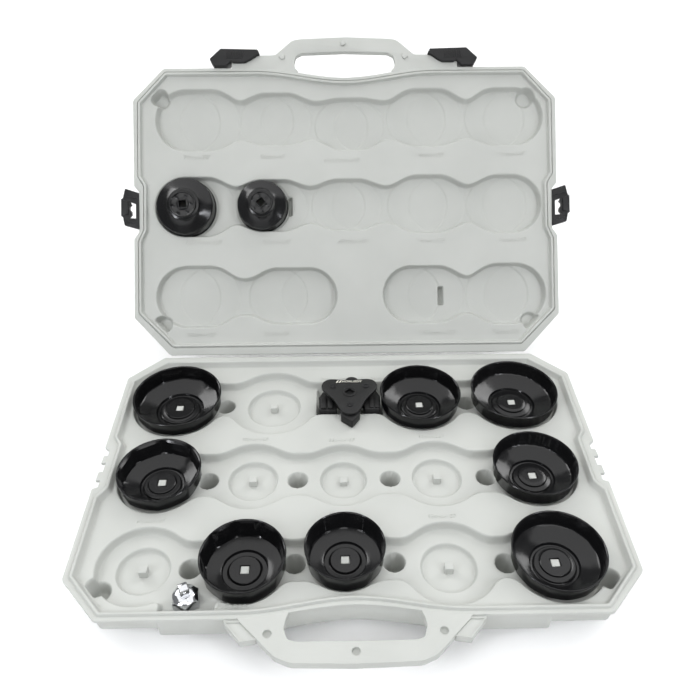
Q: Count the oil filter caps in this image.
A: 10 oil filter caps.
